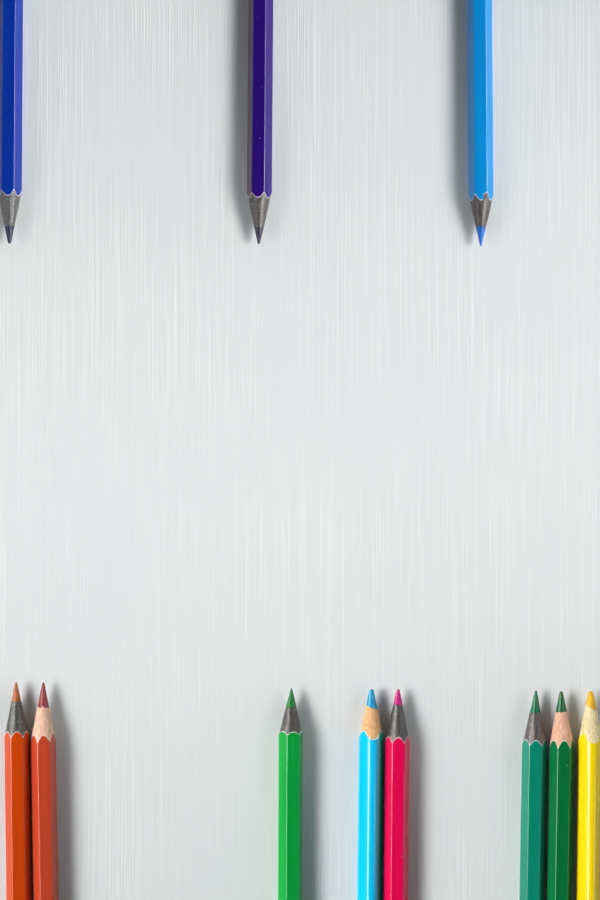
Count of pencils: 11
